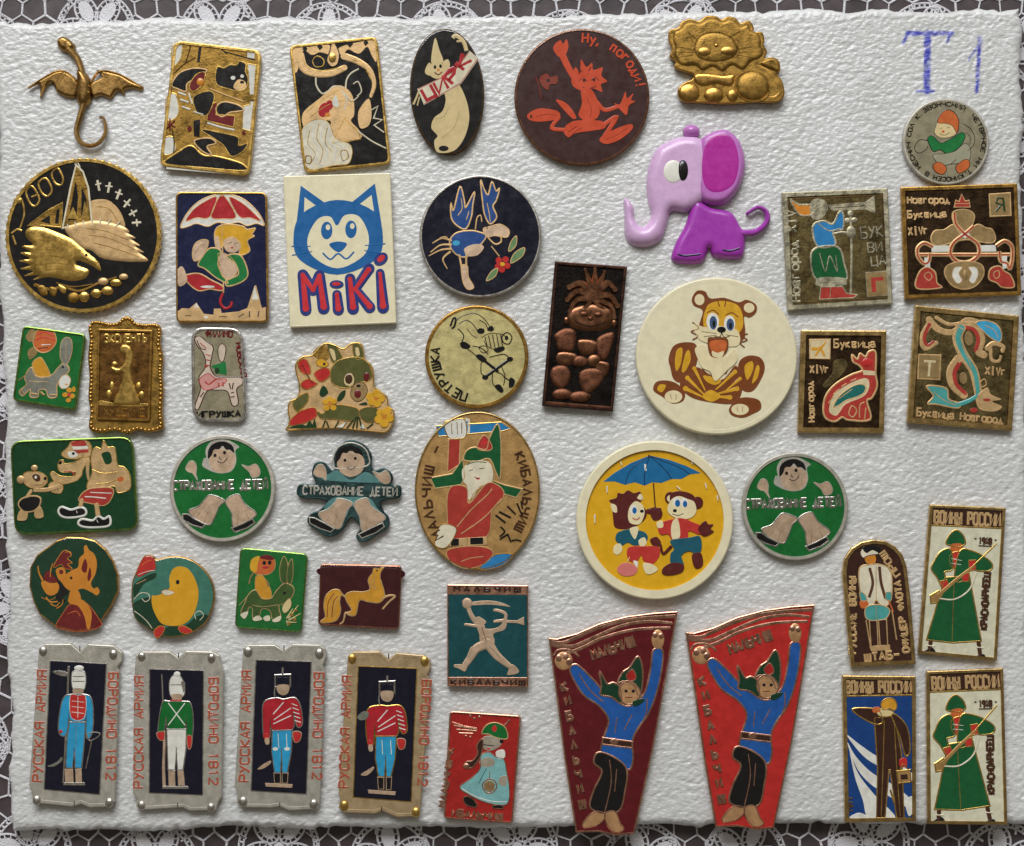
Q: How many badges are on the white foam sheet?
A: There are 45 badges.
